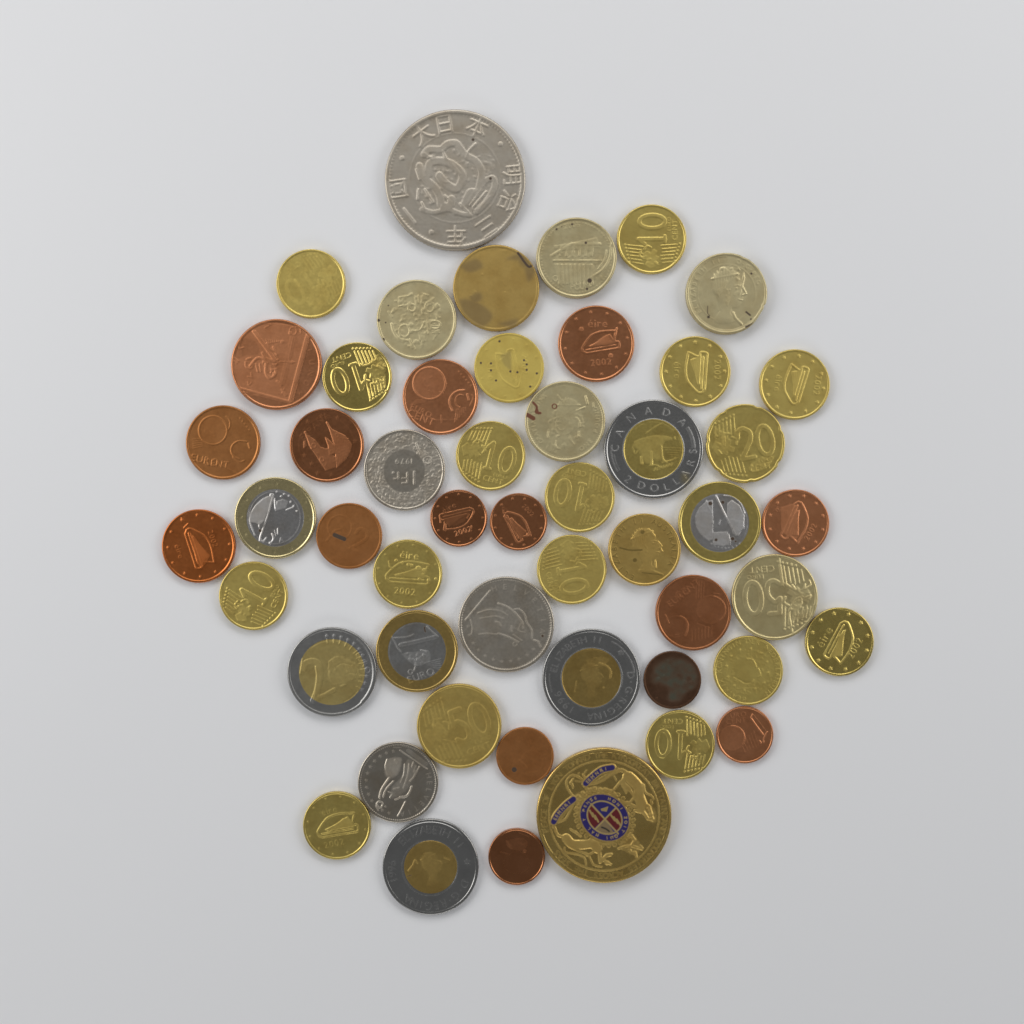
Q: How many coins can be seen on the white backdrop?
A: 51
